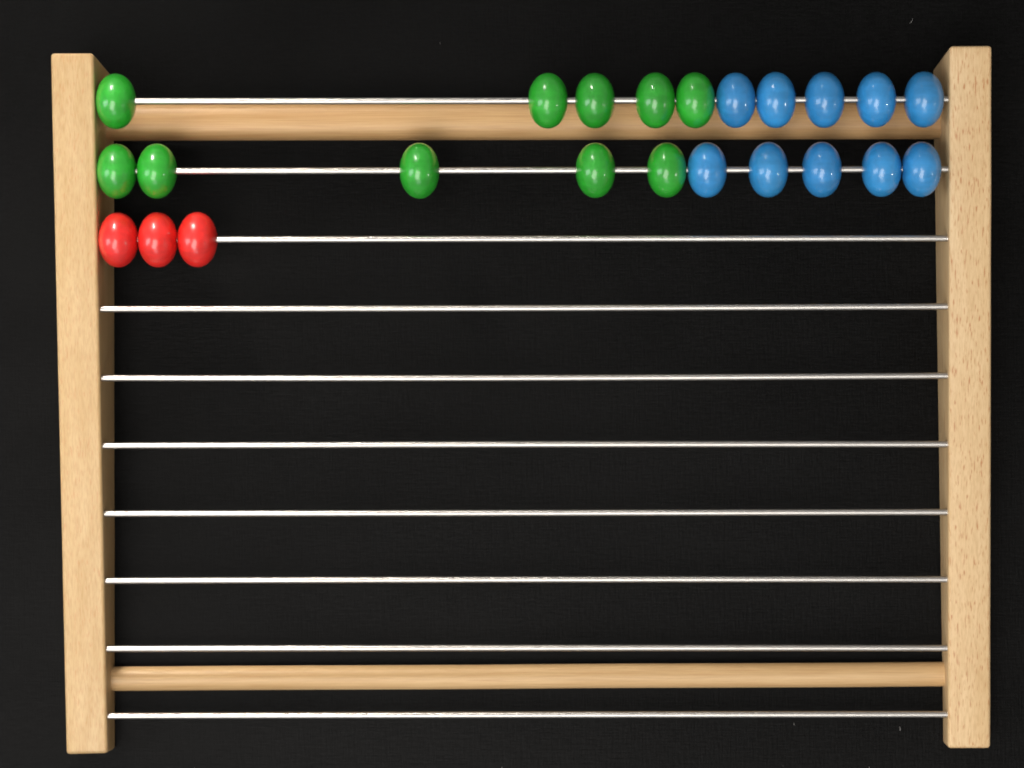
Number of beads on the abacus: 23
